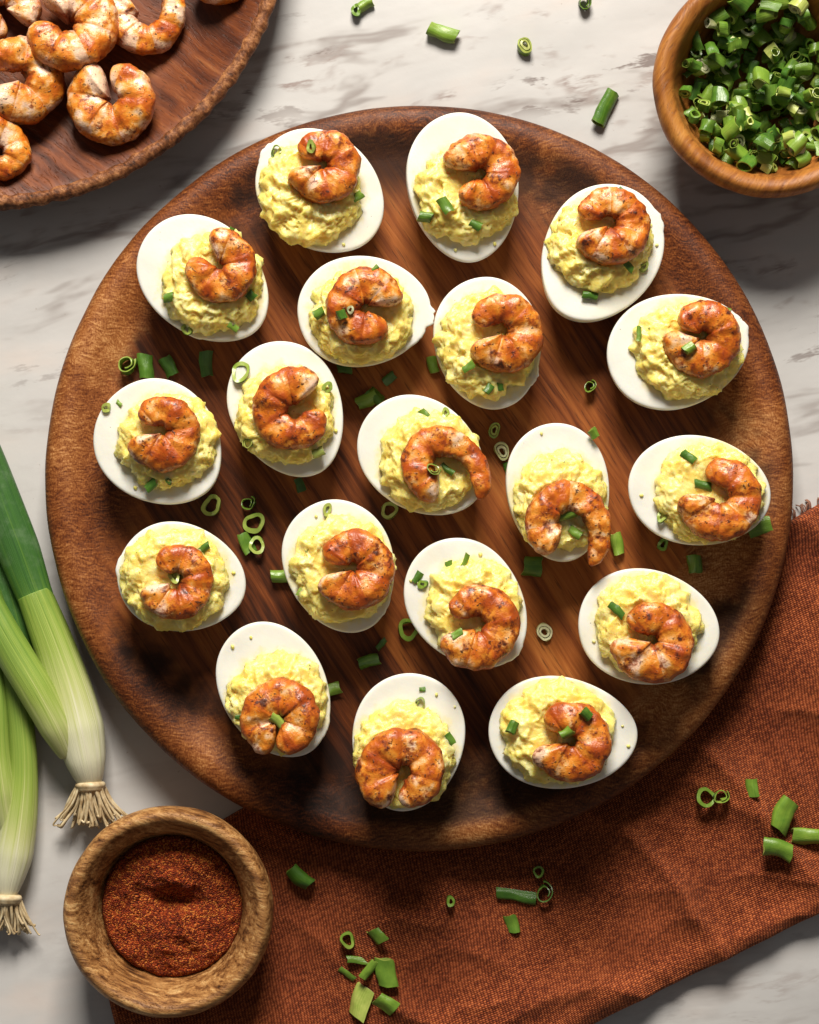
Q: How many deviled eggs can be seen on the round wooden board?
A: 19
